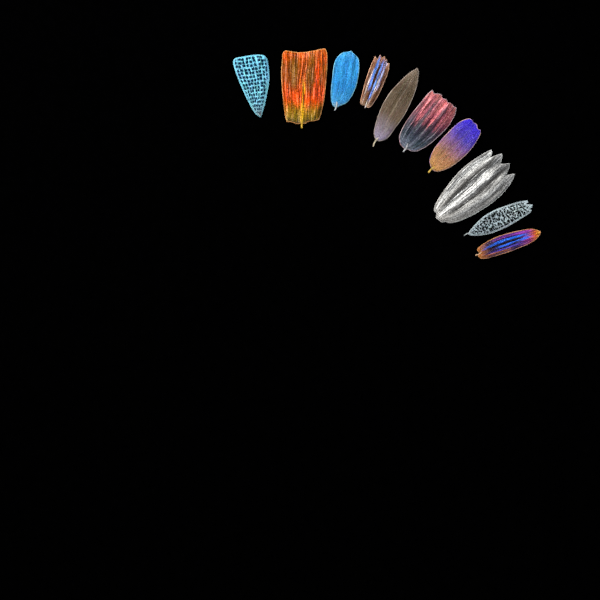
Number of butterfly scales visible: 10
